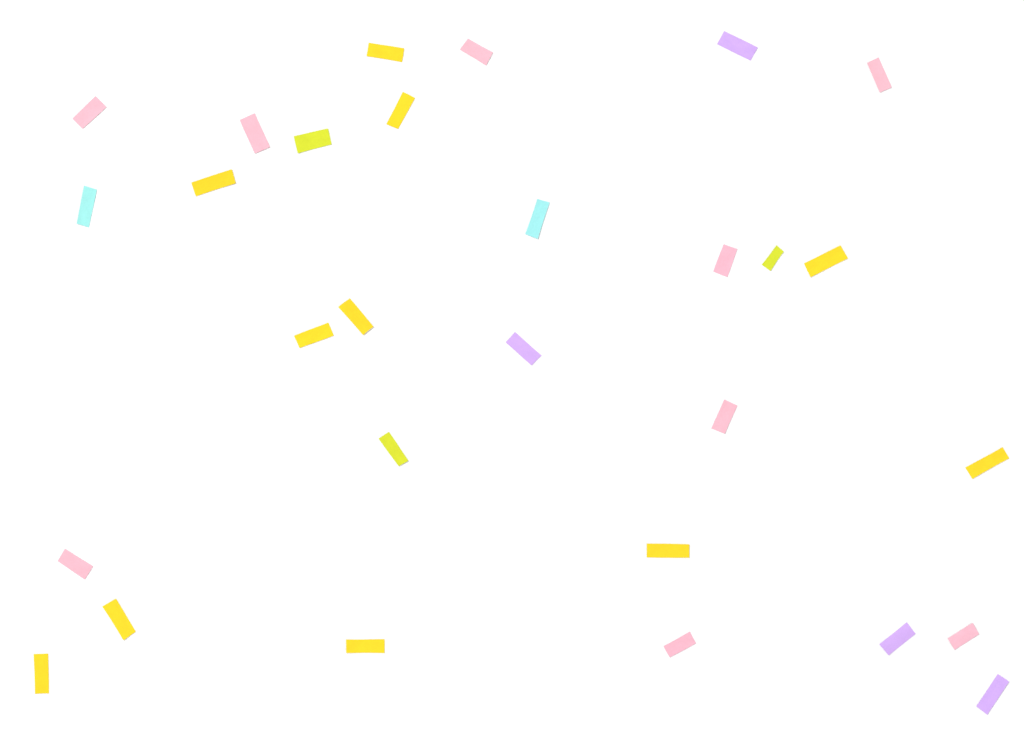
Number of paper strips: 29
